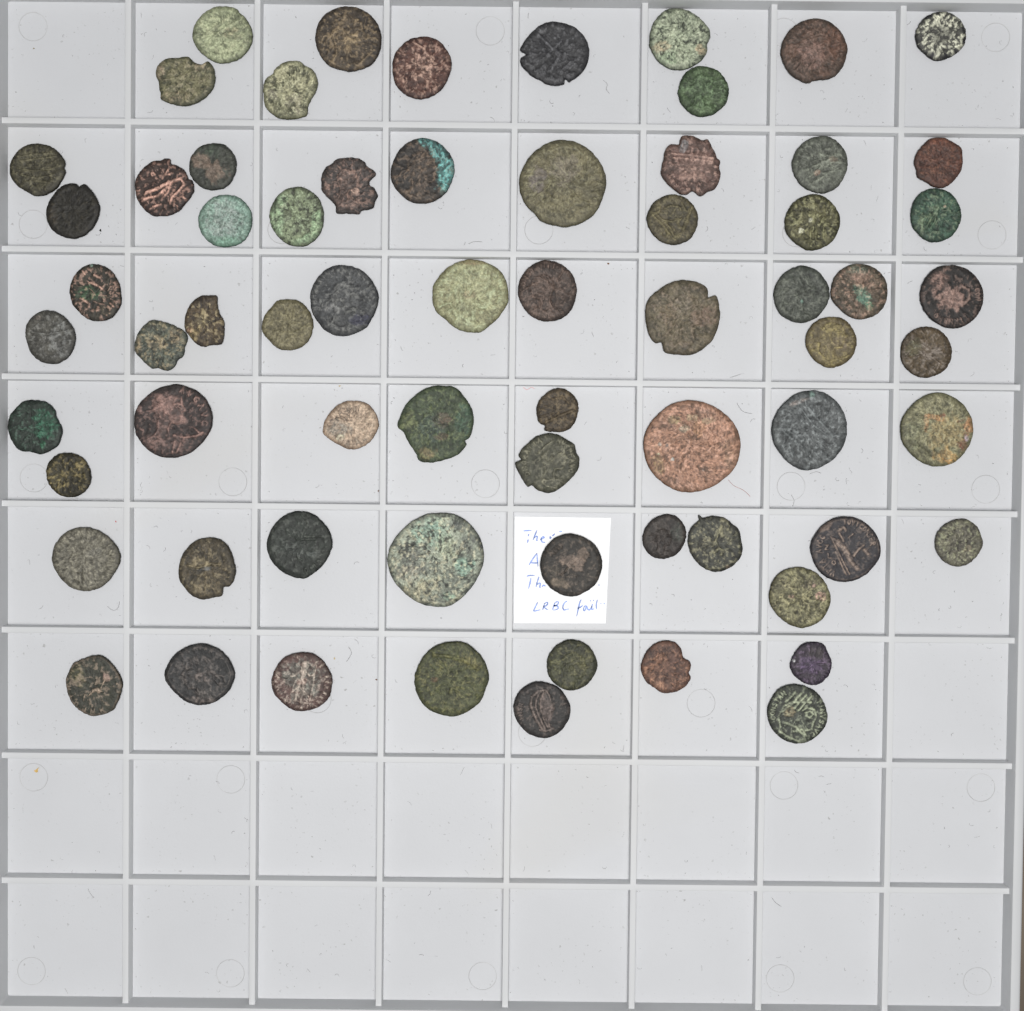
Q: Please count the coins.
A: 68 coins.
